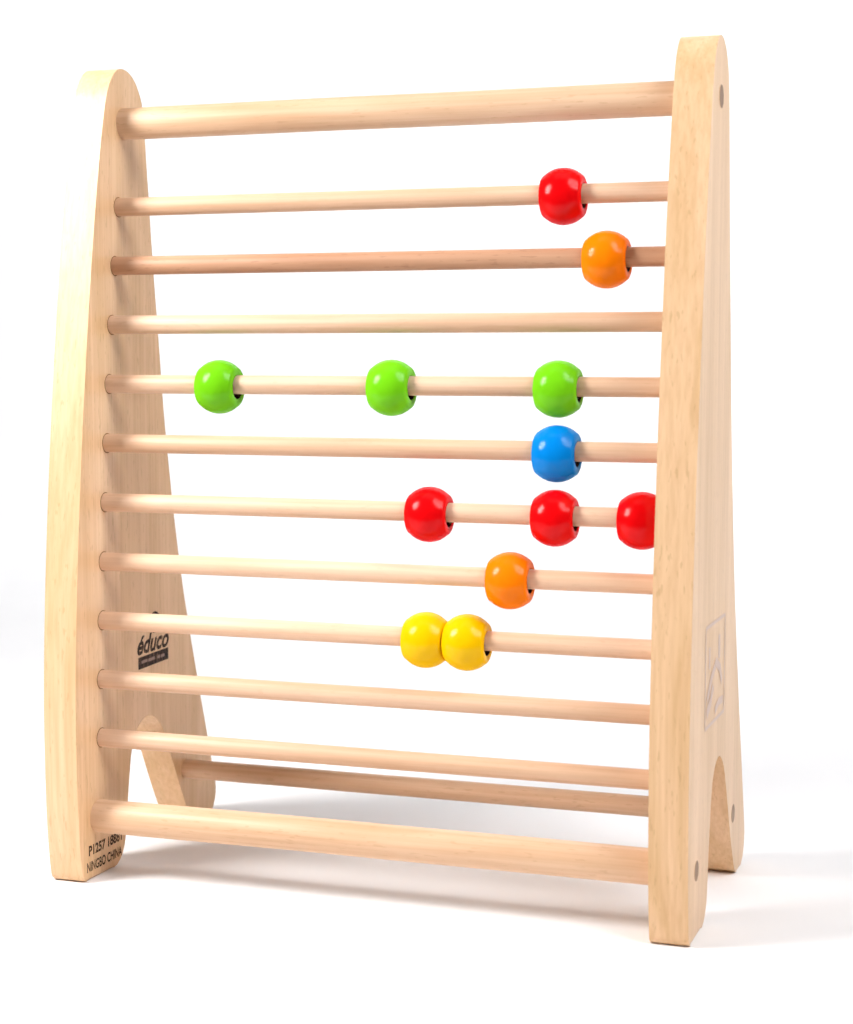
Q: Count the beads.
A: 12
